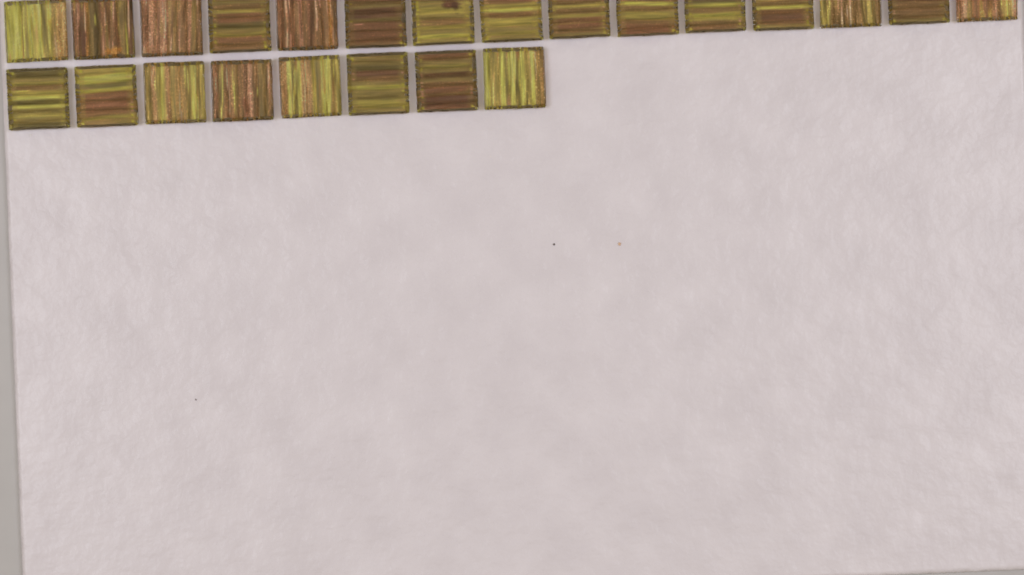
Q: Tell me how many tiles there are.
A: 23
